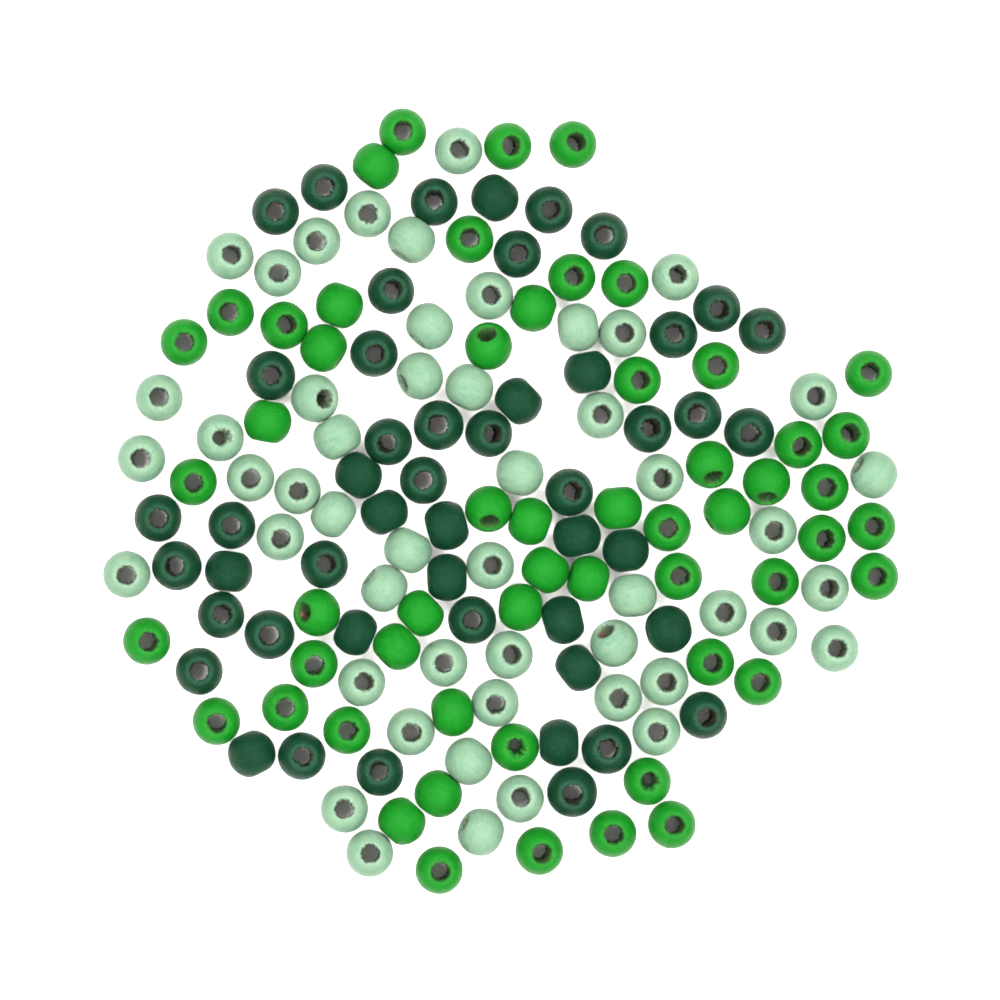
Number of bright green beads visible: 56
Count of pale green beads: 51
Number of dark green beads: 49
